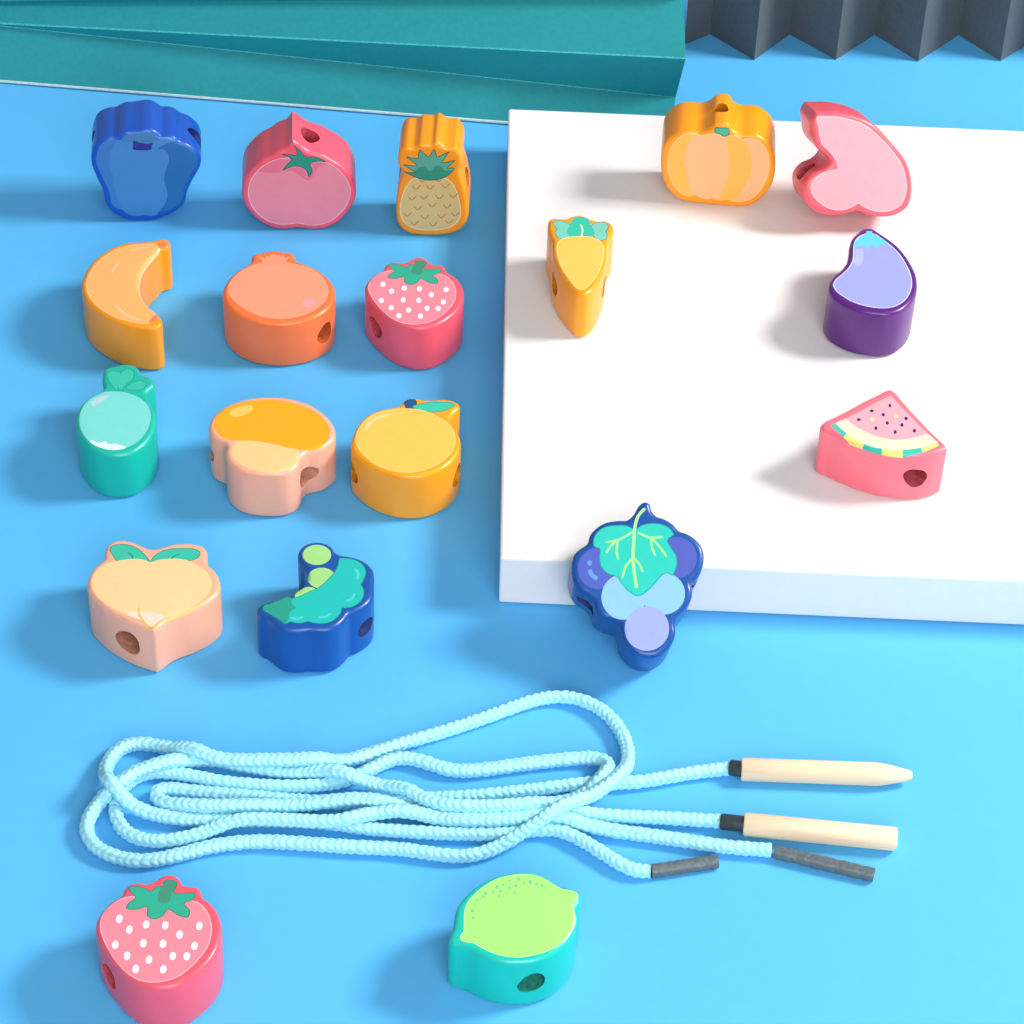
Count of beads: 19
